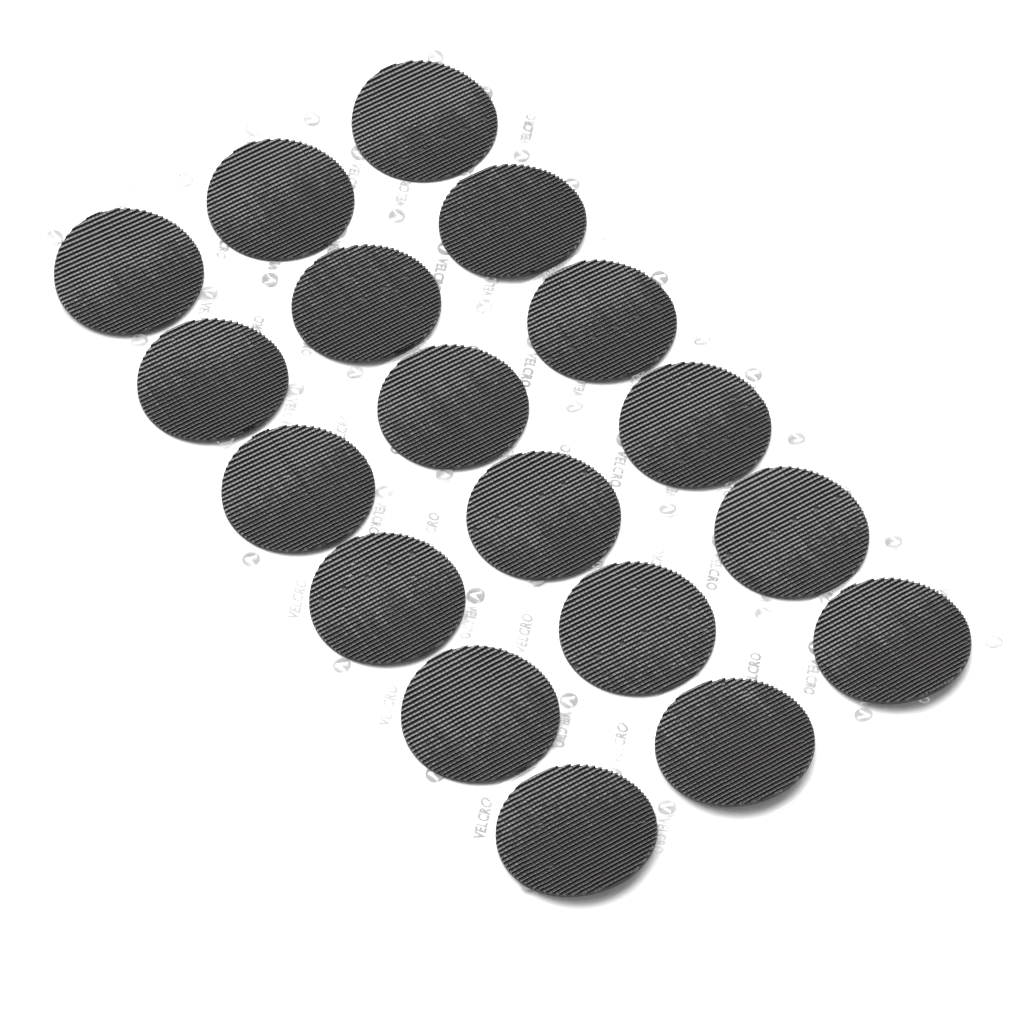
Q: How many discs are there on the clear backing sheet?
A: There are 18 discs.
